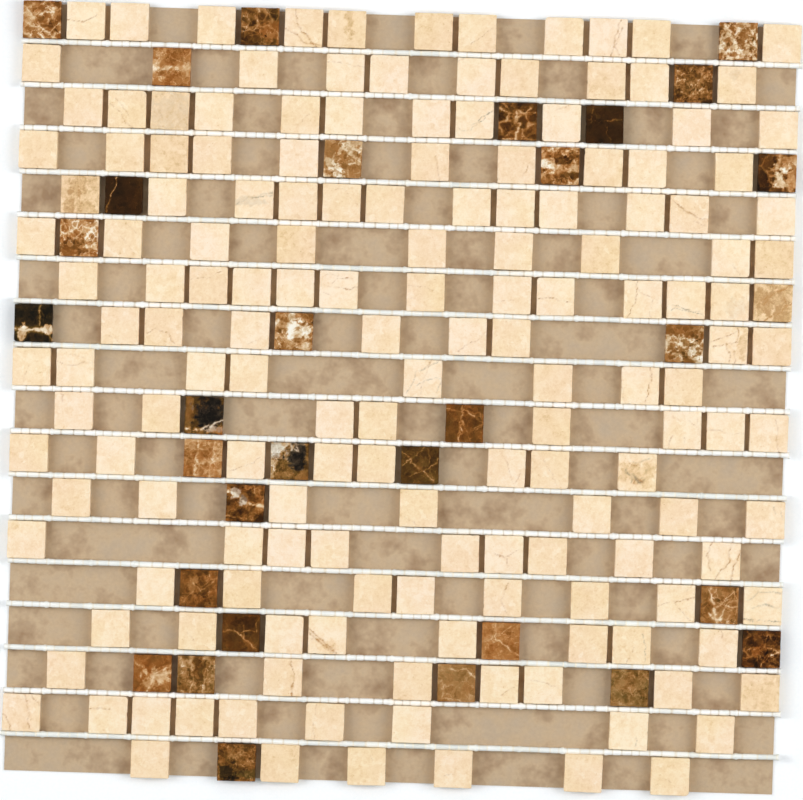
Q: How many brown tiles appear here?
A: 31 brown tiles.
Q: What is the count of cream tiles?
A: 161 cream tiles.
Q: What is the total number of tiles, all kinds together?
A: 192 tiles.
